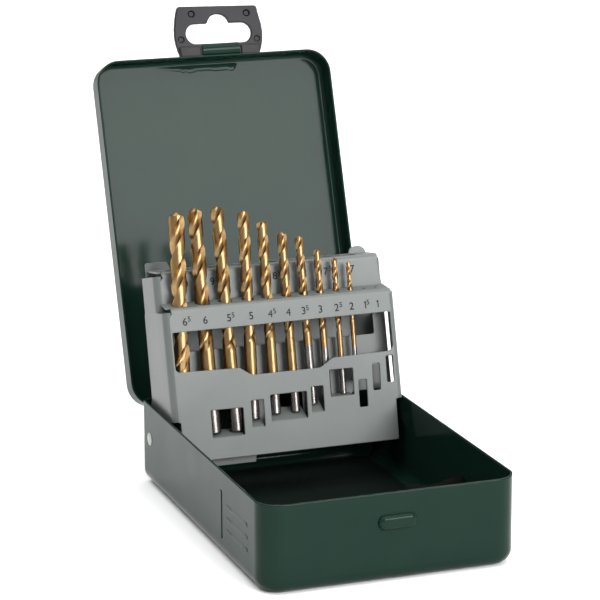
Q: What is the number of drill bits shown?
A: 10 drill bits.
